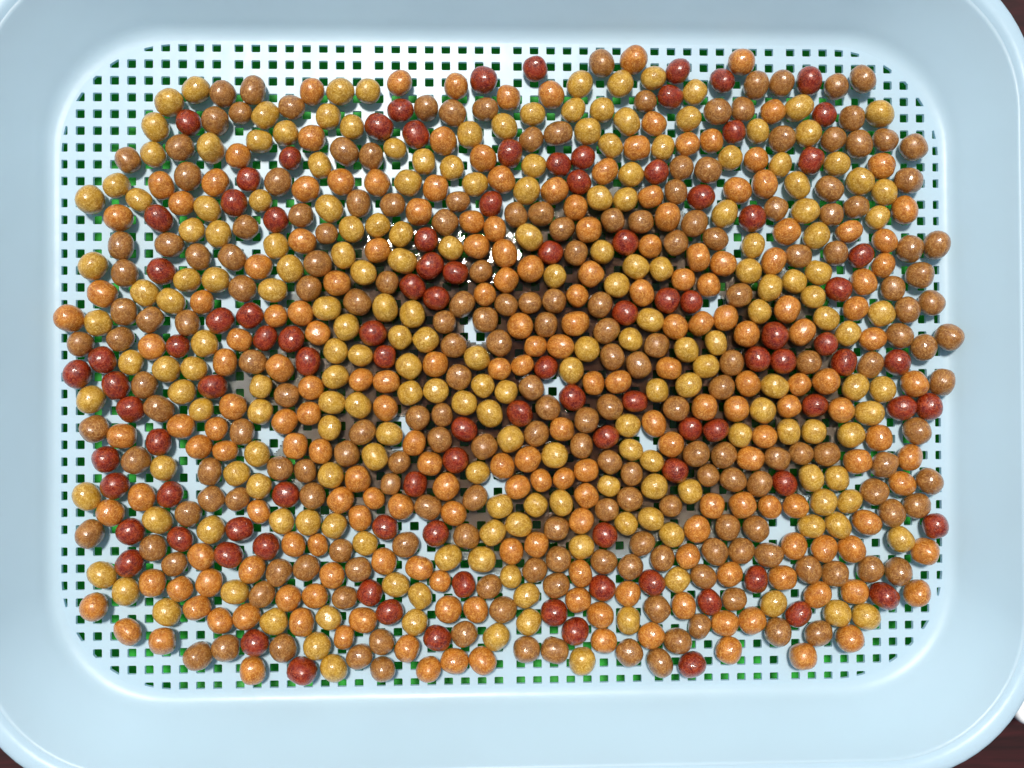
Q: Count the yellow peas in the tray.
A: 200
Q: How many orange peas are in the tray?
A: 200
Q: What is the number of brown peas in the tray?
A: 200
